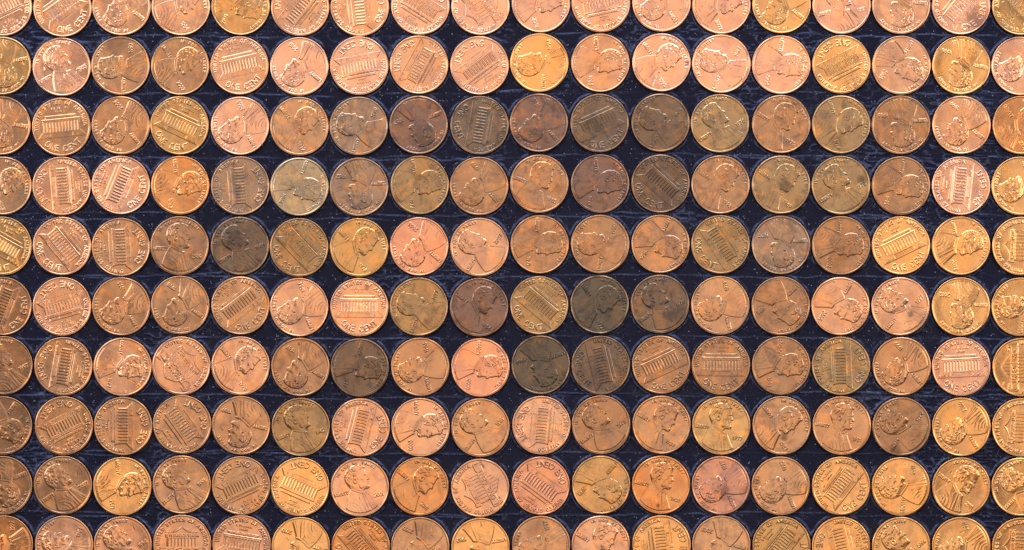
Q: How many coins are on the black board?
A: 180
